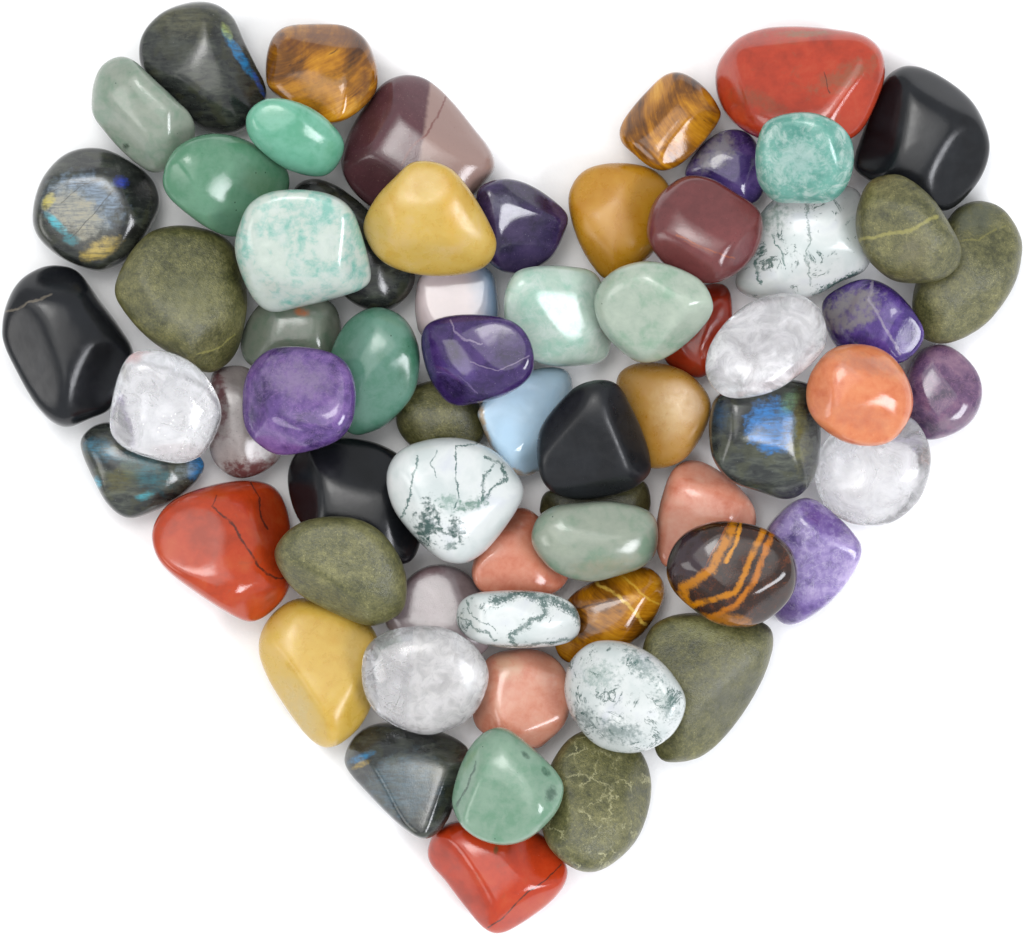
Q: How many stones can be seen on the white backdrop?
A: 66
